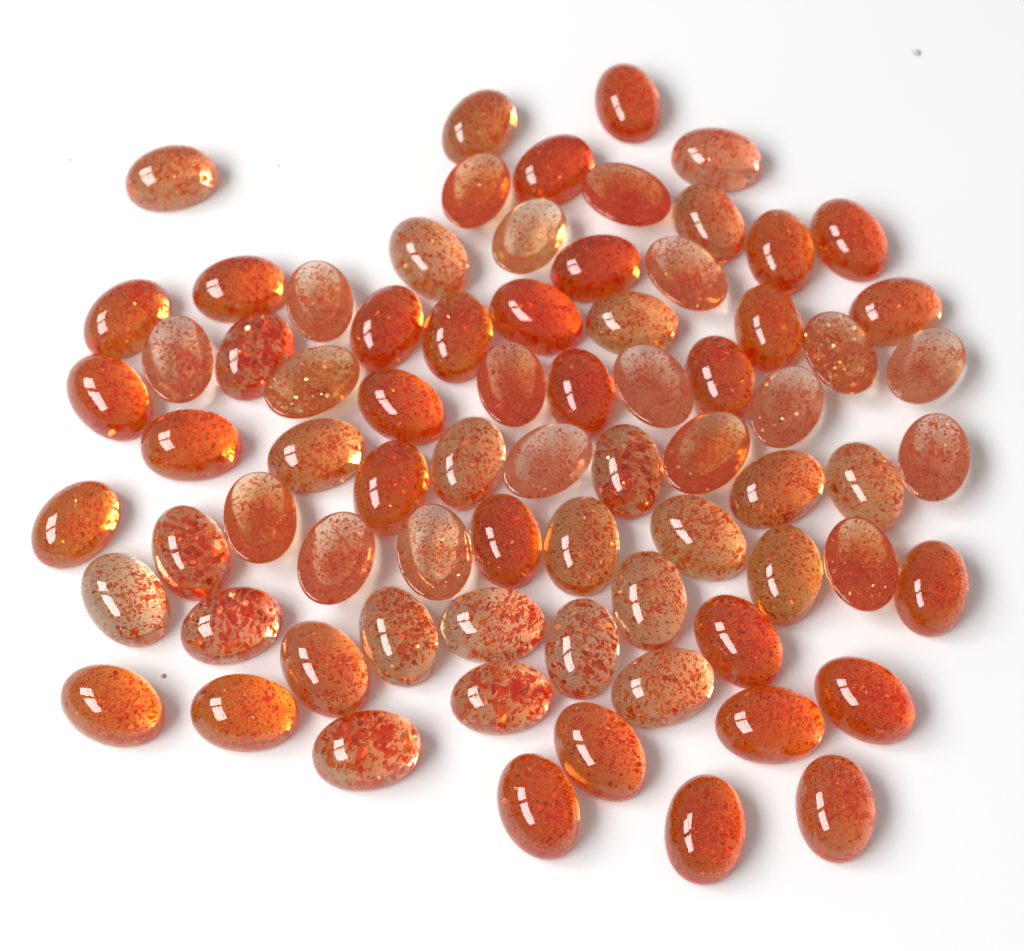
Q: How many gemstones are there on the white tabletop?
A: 75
